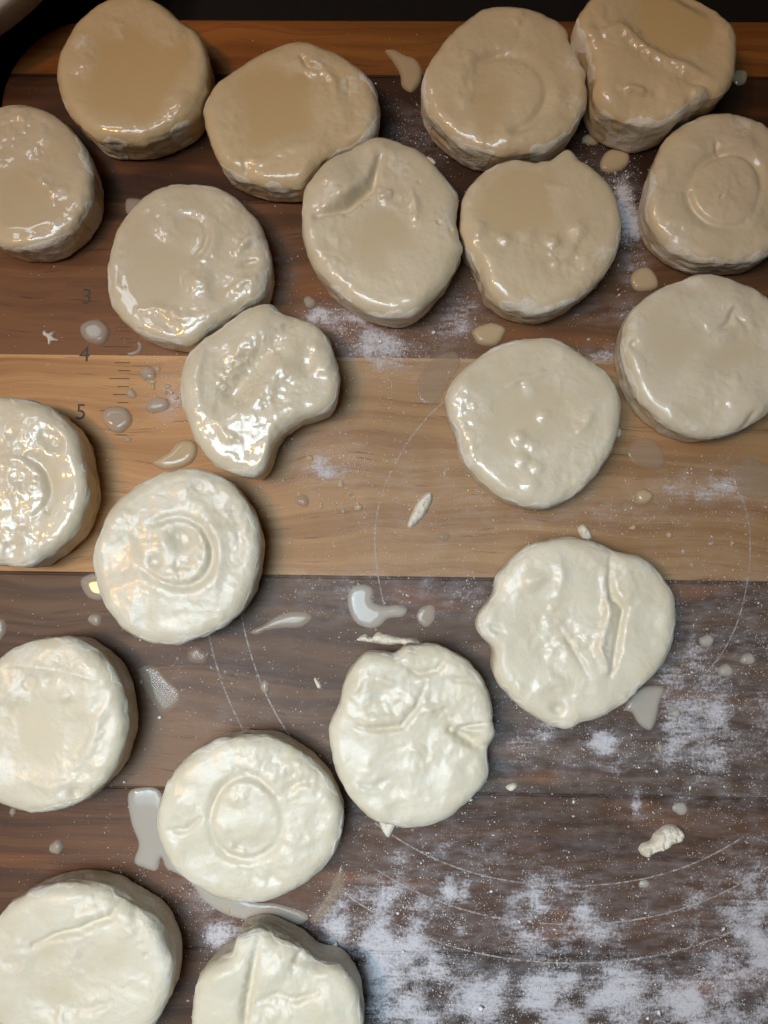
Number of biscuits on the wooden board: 20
